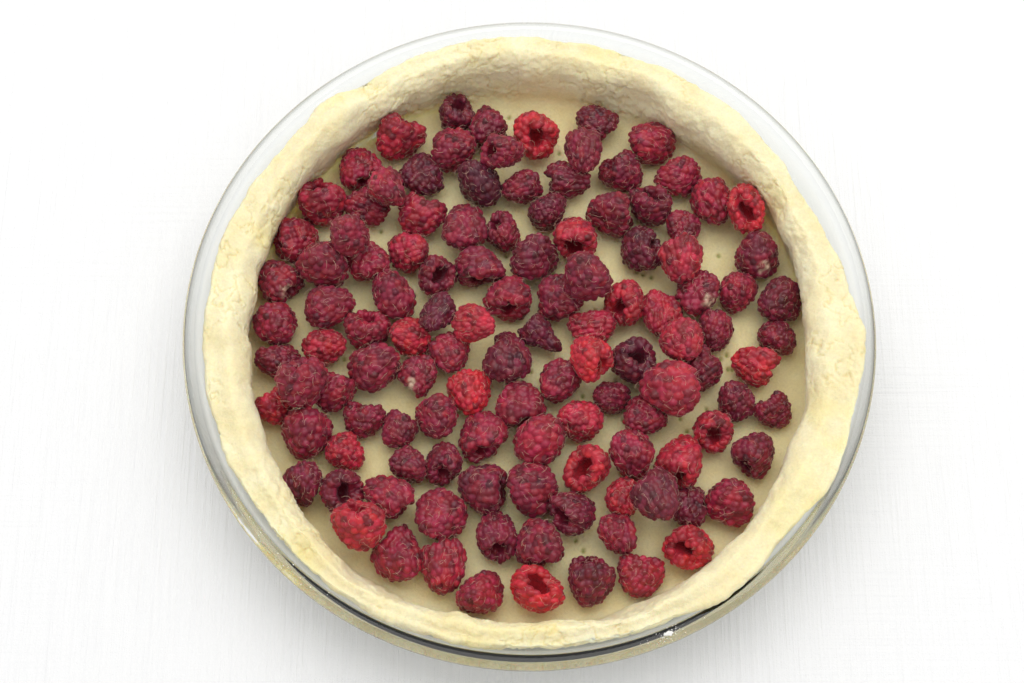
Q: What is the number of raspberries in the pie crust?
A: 119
